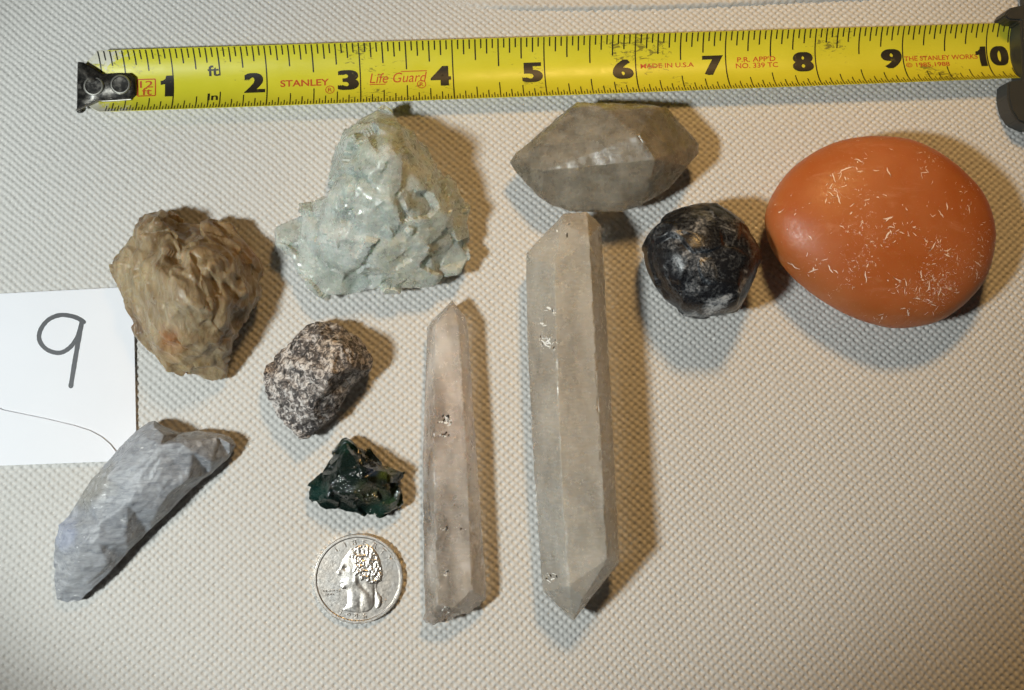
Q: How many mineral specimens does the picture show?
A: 10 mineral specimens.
